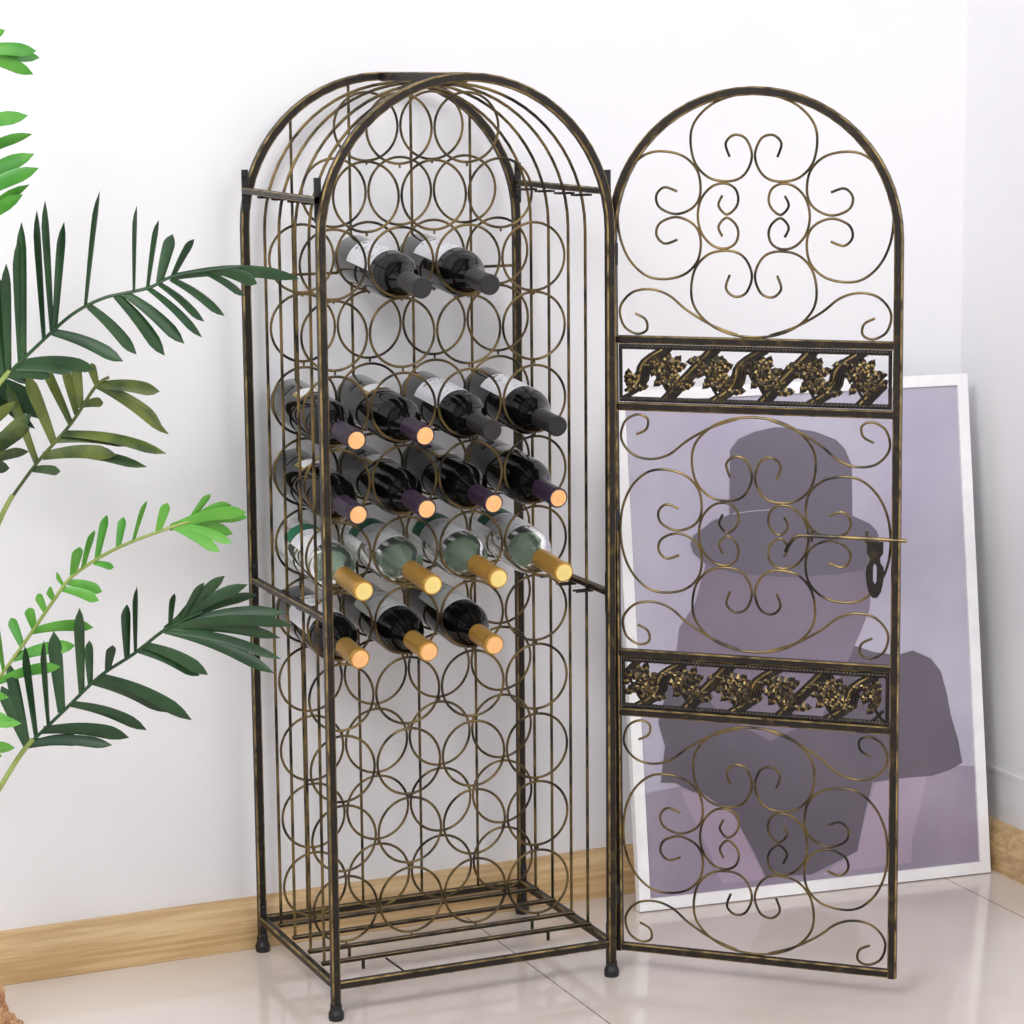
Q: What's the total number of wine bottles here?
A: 17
